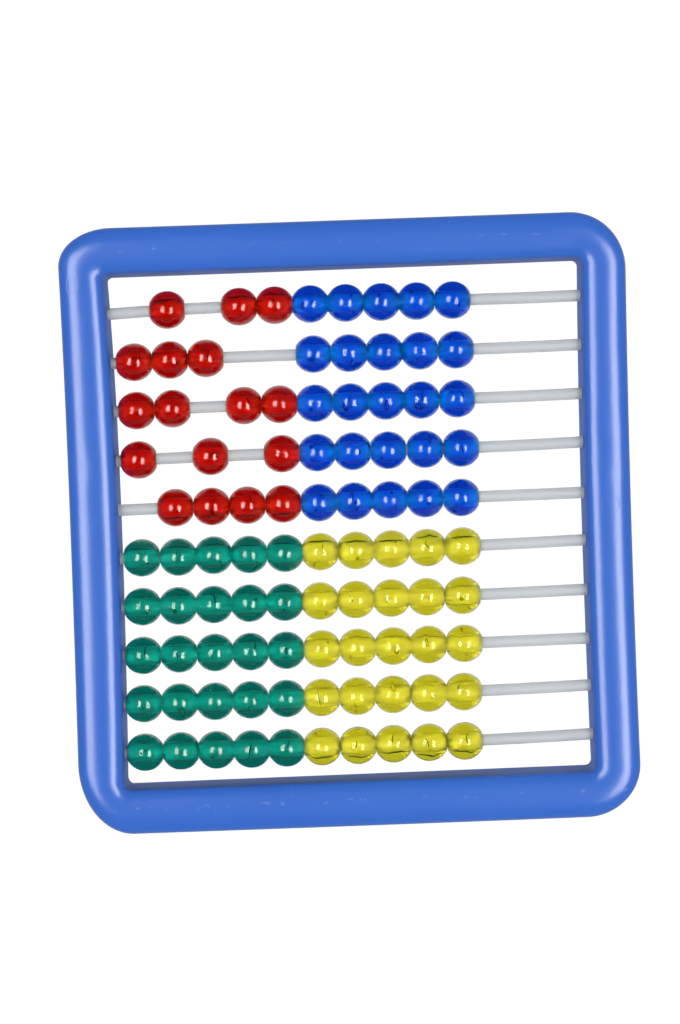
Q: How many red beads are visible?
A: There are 17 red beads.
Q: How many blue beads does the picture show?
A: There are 25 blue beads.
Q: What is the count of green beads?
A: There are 25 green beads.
